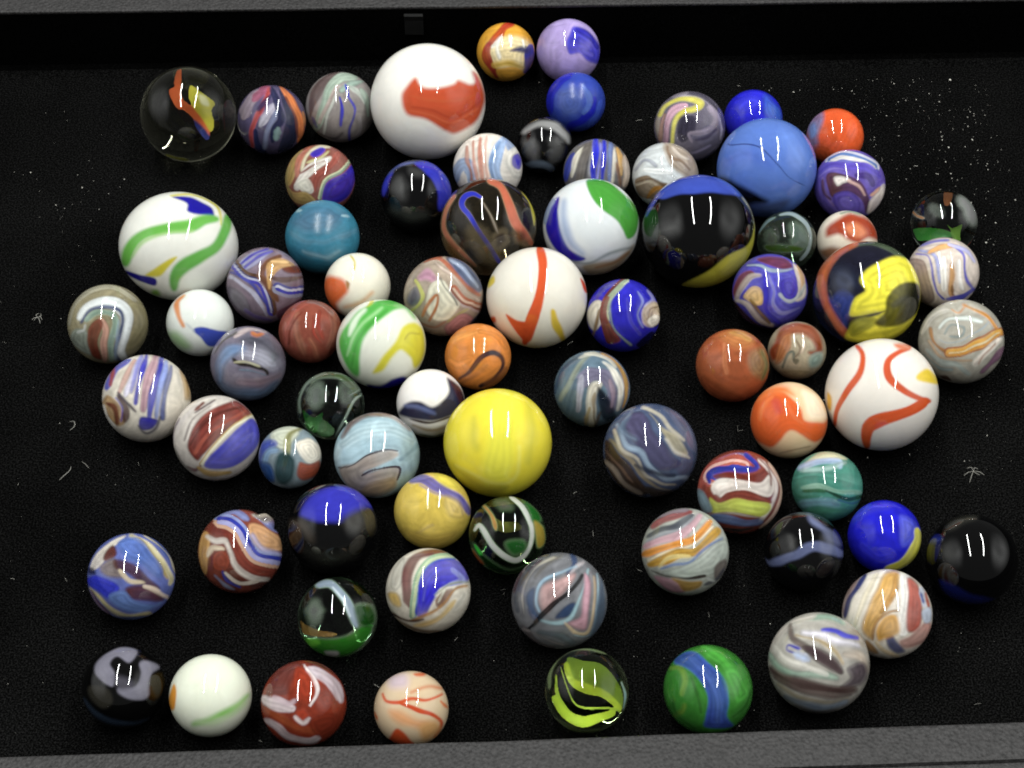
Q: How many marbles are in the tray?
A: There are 76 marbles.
